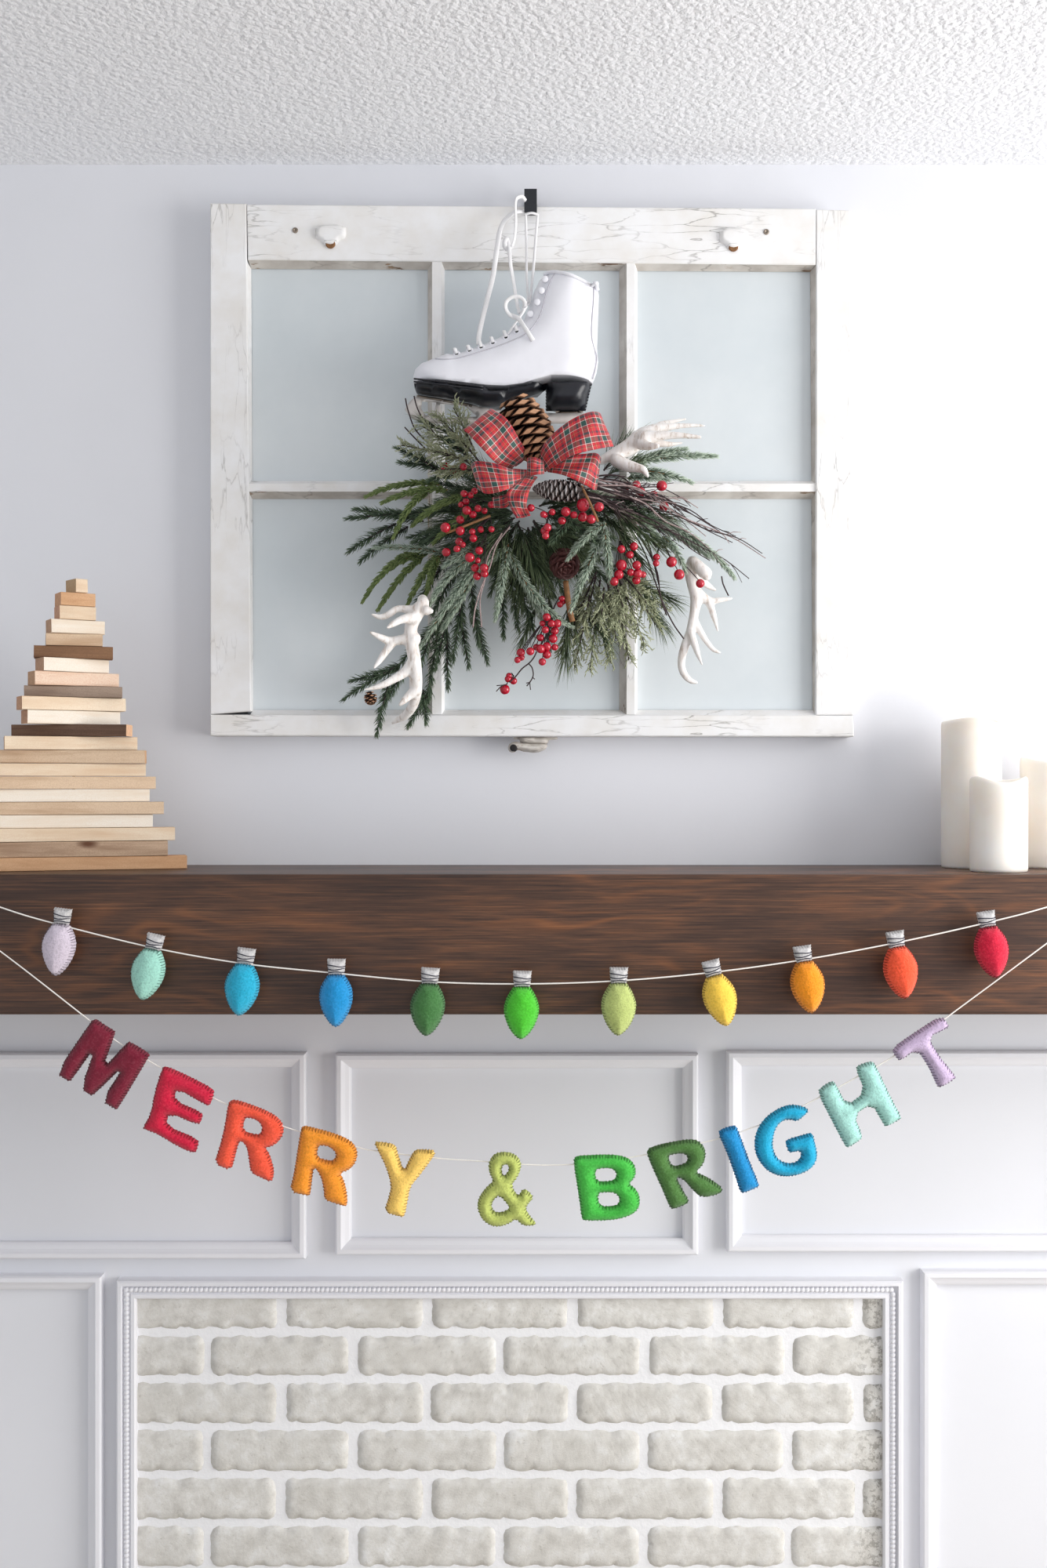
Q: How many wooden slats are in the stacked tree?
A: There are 22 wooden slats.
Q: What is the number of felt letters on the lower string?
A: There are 11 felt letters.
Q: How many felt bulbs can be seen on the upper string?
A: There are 11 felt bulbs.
